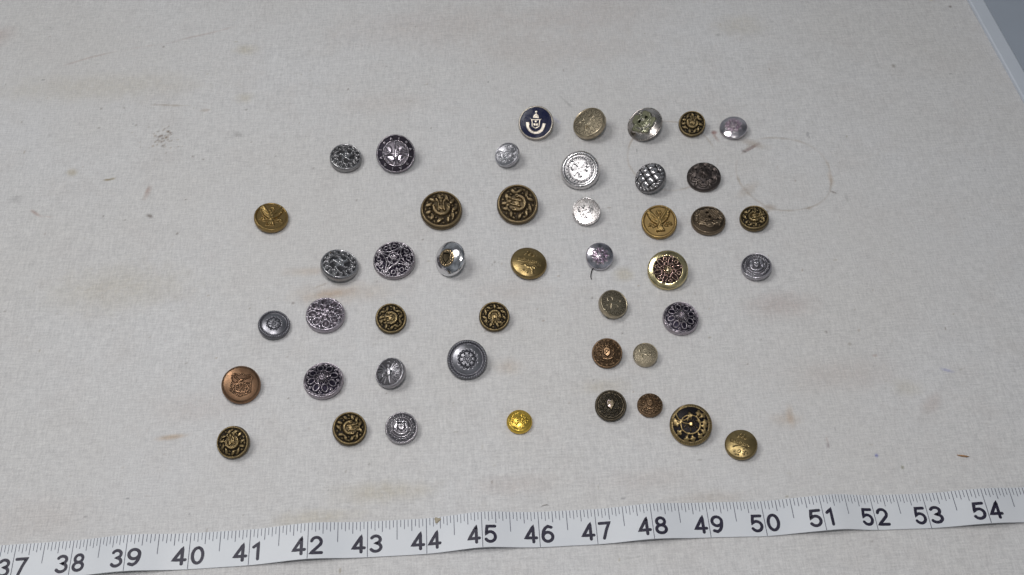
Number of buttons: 45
